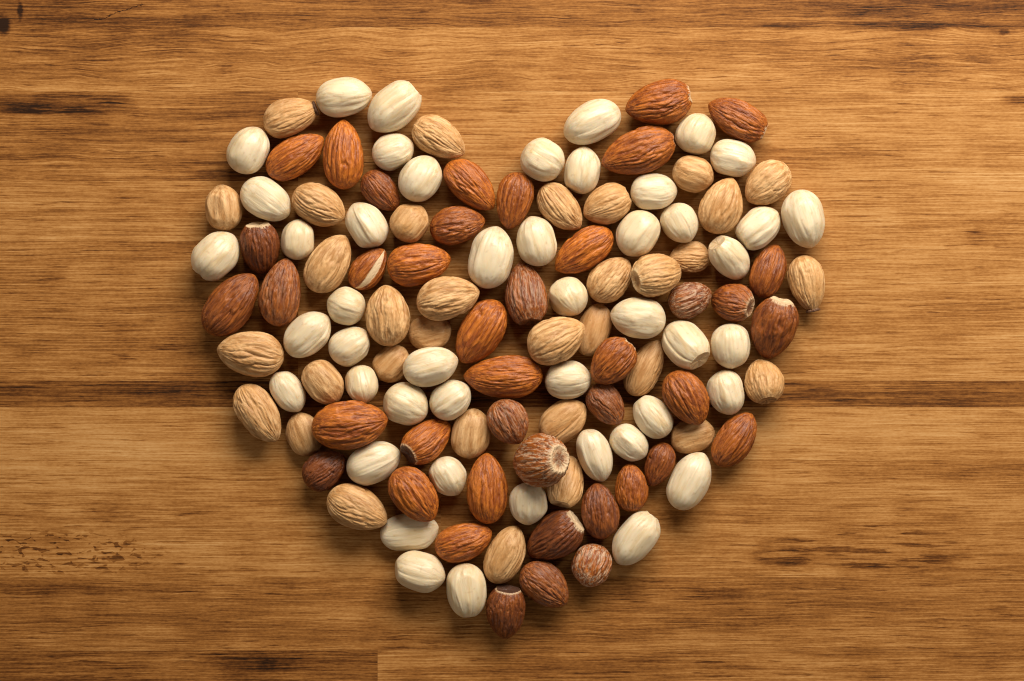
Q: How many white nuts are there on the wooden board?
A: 47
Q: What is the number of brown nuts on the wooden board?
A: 41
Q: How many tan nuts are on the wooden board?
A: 33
